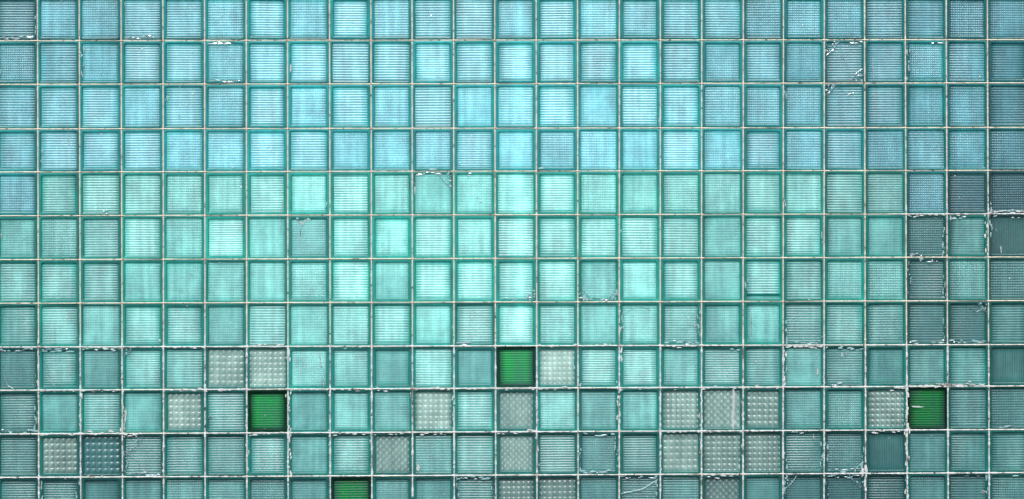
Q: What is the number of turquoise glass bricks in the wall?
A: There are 173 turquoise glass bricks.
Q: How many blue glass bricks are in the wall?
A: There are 104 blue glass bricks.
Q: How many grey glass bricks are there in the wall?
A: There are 19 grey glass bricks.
